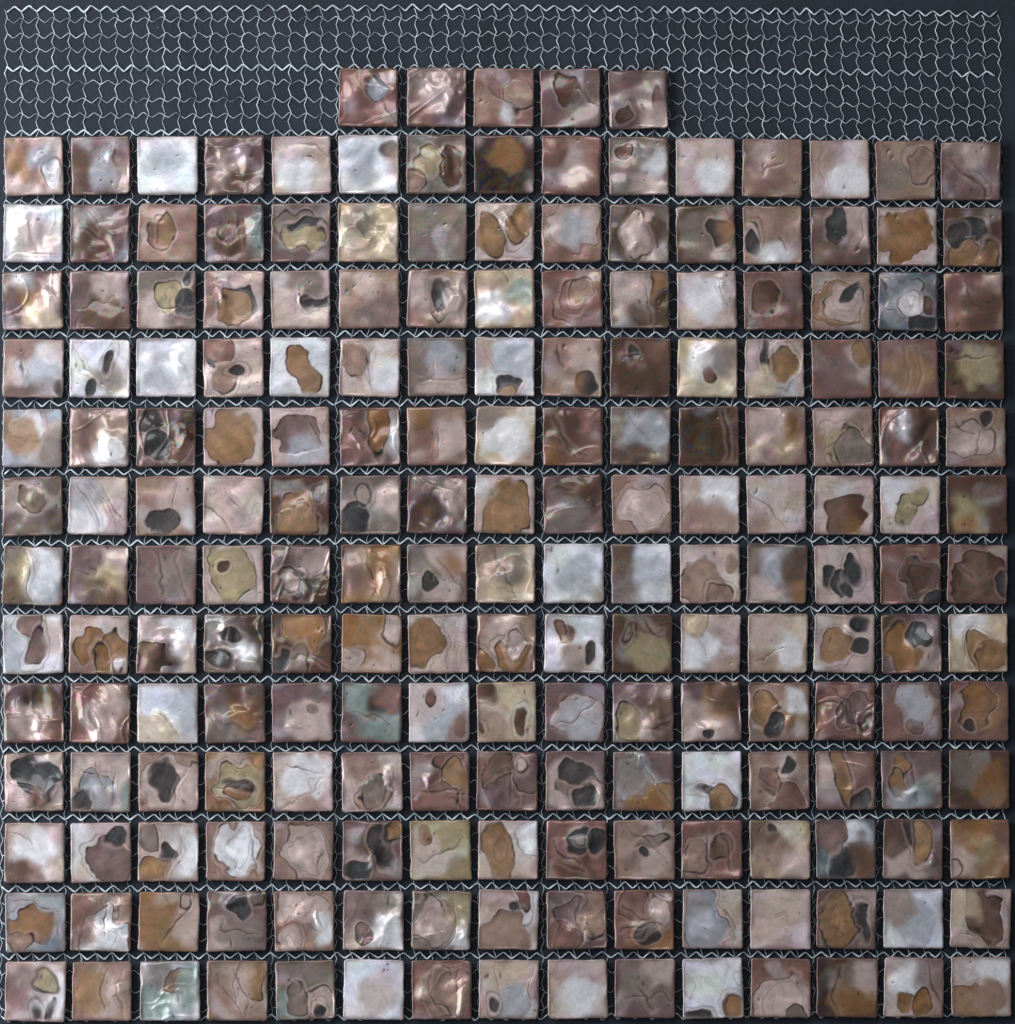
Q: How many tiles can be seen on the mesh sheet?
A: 200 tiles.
